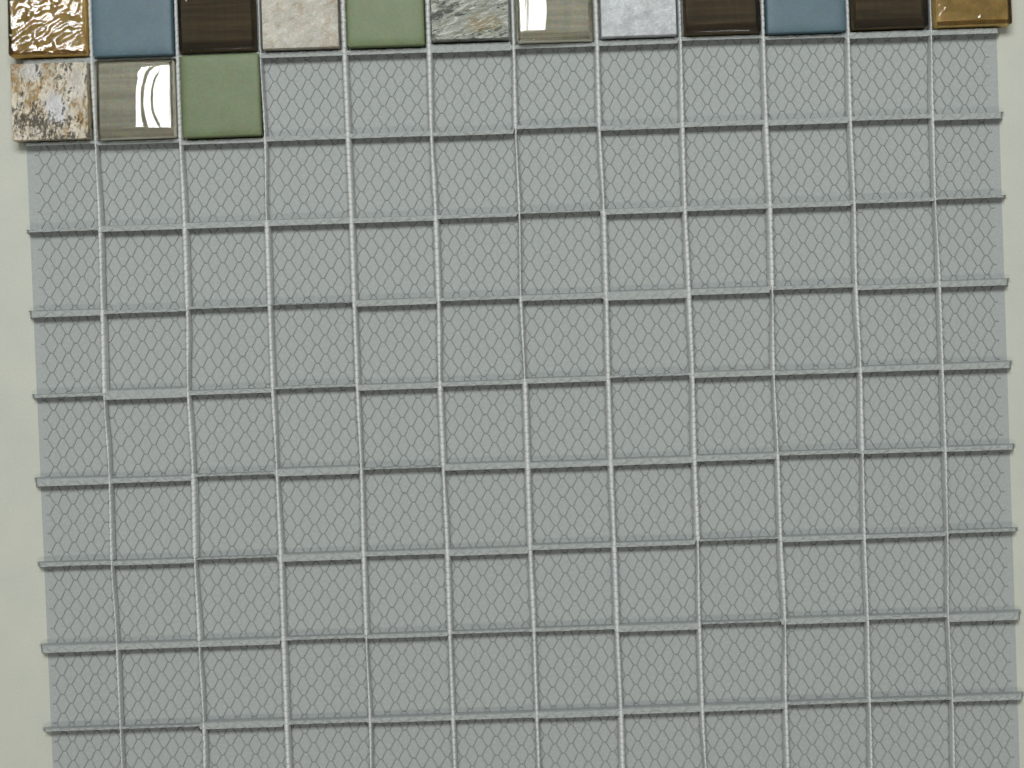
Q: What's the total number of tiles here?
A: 15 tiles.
